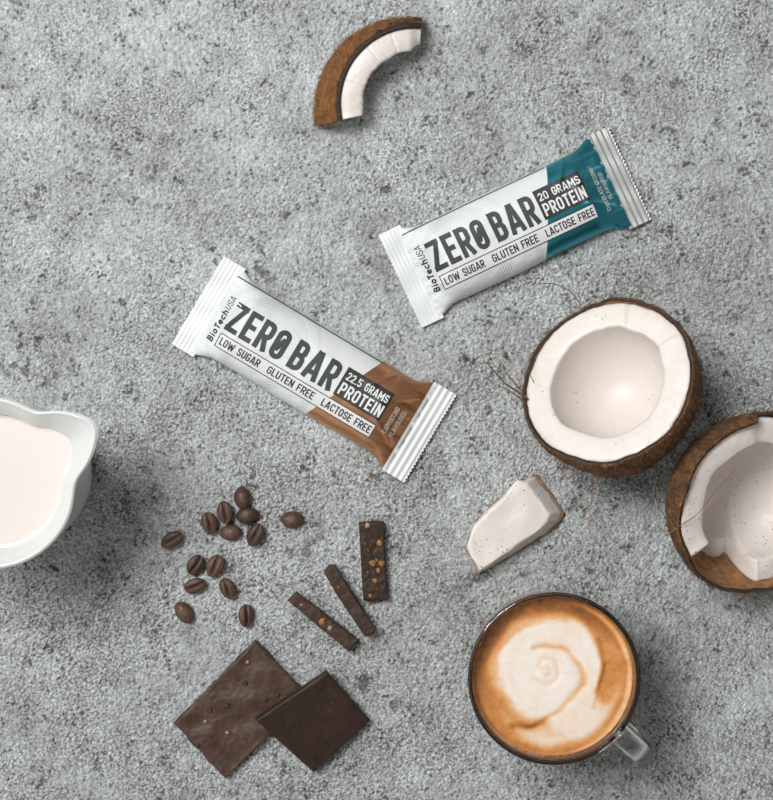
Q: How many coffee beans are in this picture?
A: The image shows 14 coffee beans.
